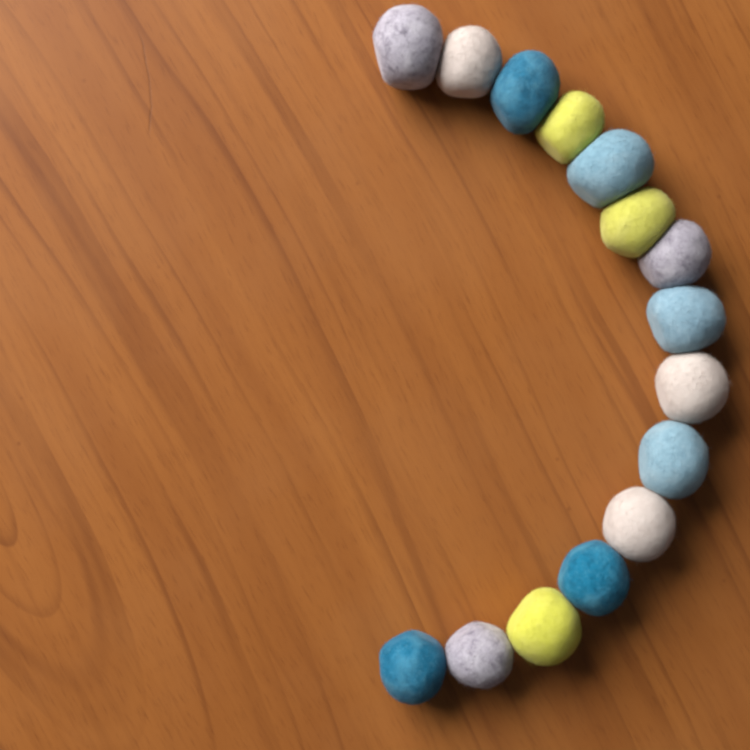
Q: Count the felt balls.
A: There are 15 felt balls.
